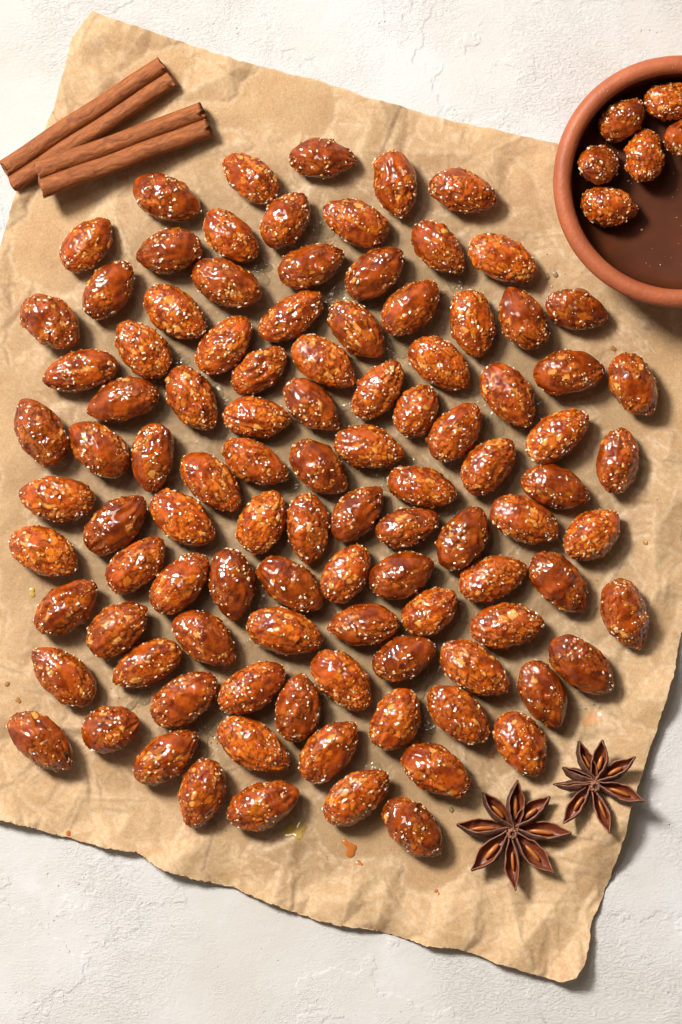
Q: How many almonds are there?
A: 108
